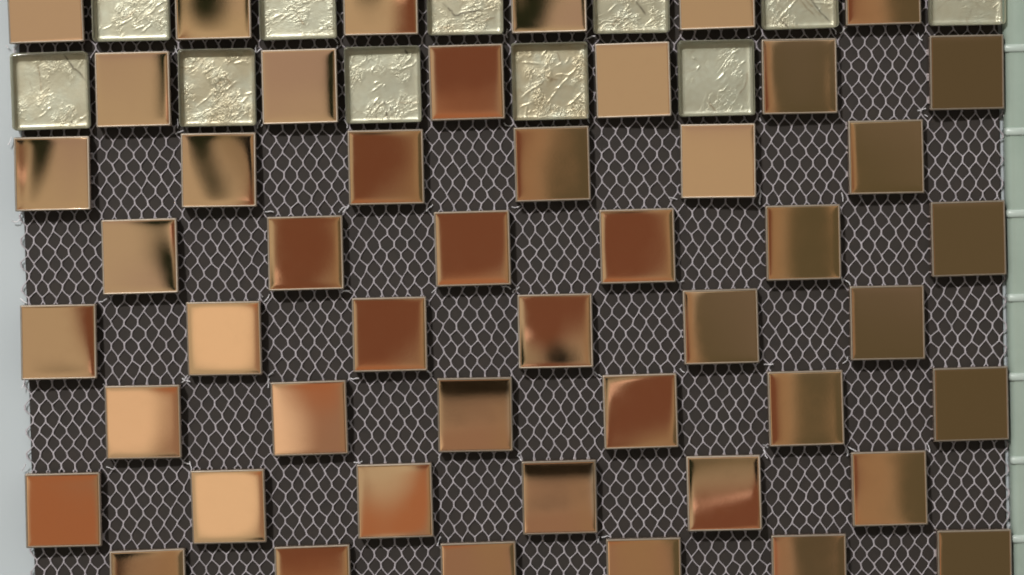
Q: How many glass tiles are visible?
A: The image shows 11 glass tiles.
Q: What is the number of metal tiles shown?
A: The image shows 48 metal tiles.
